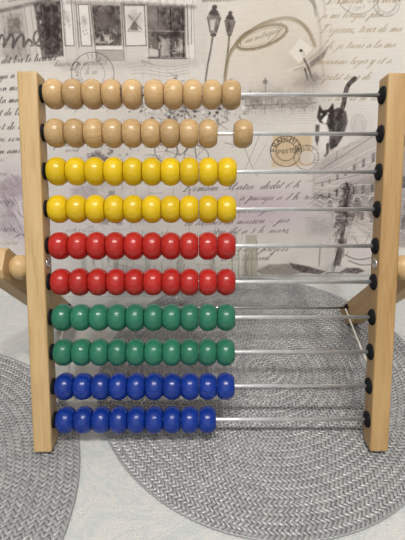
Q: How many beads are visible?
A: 99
